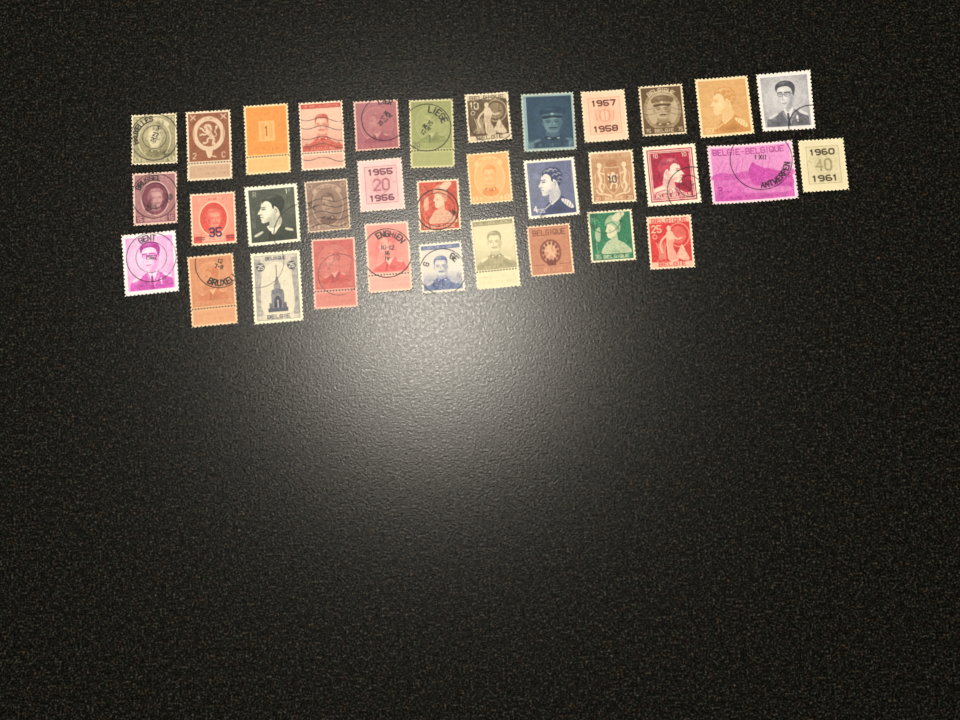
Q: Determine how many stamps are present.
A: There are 34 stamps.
